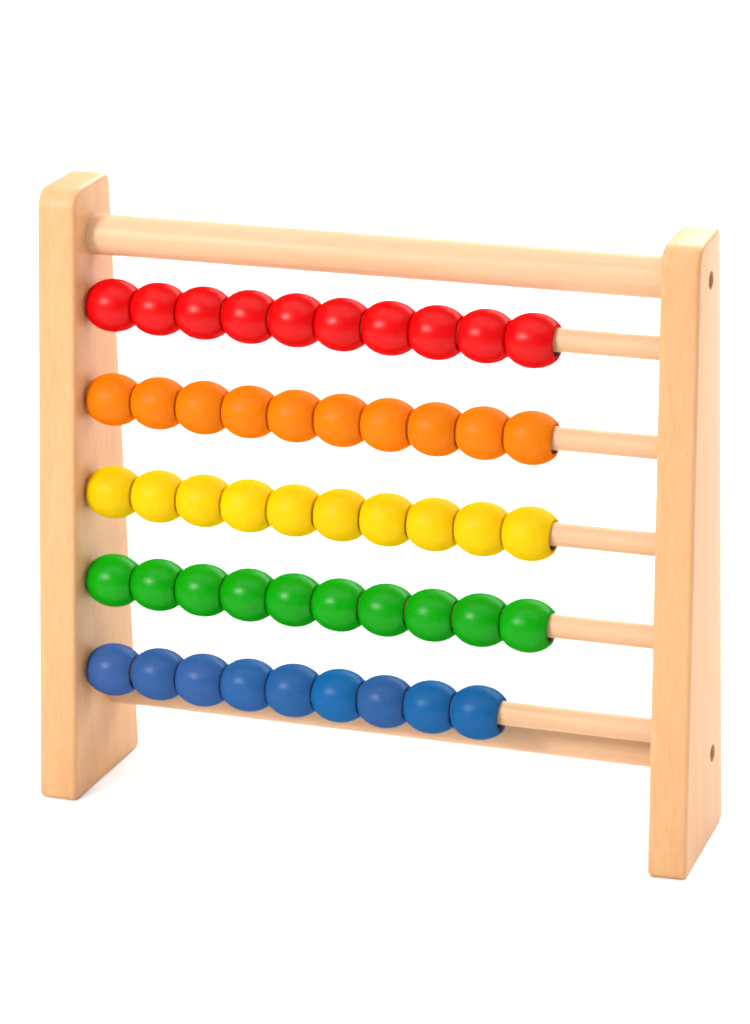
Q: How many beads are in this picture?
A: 49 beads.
